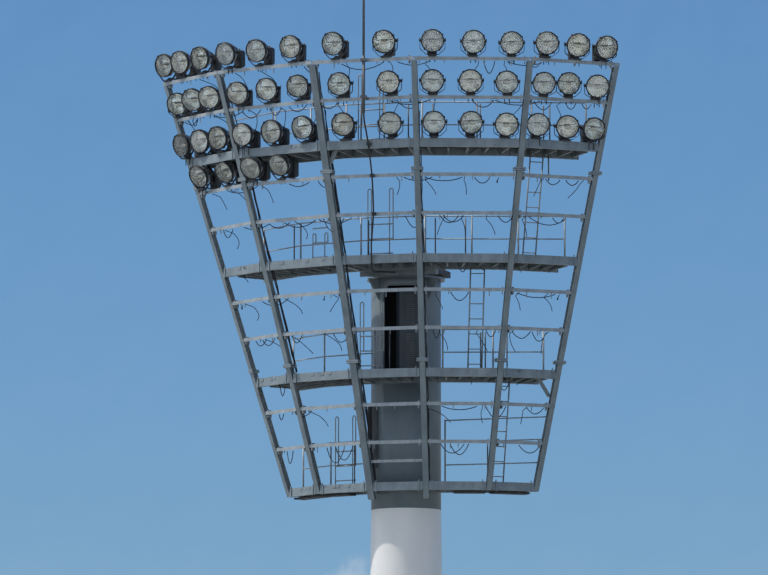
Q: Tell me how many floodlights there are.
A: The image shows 46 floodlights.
